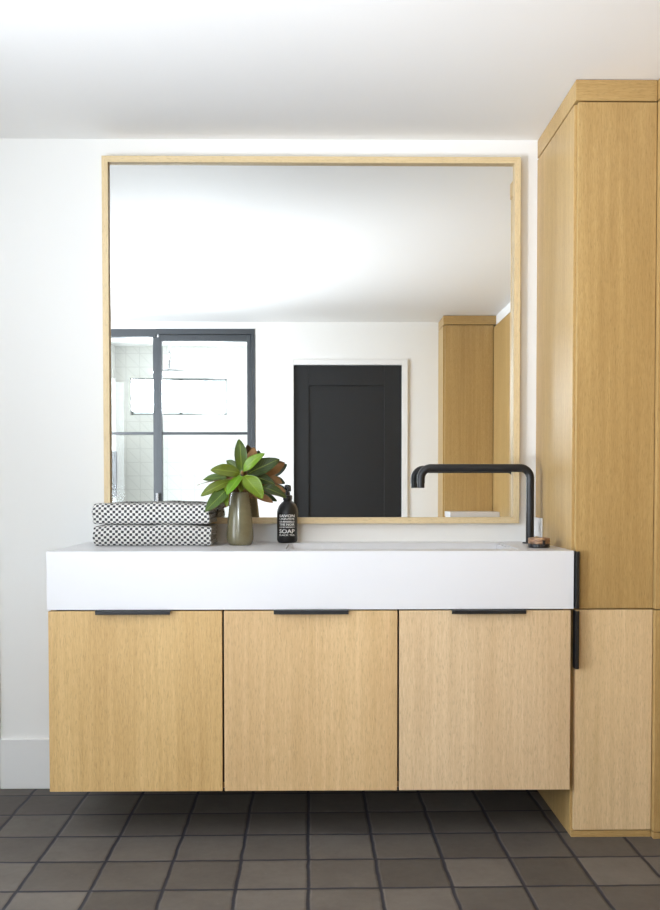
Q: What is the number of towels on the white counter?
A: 2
